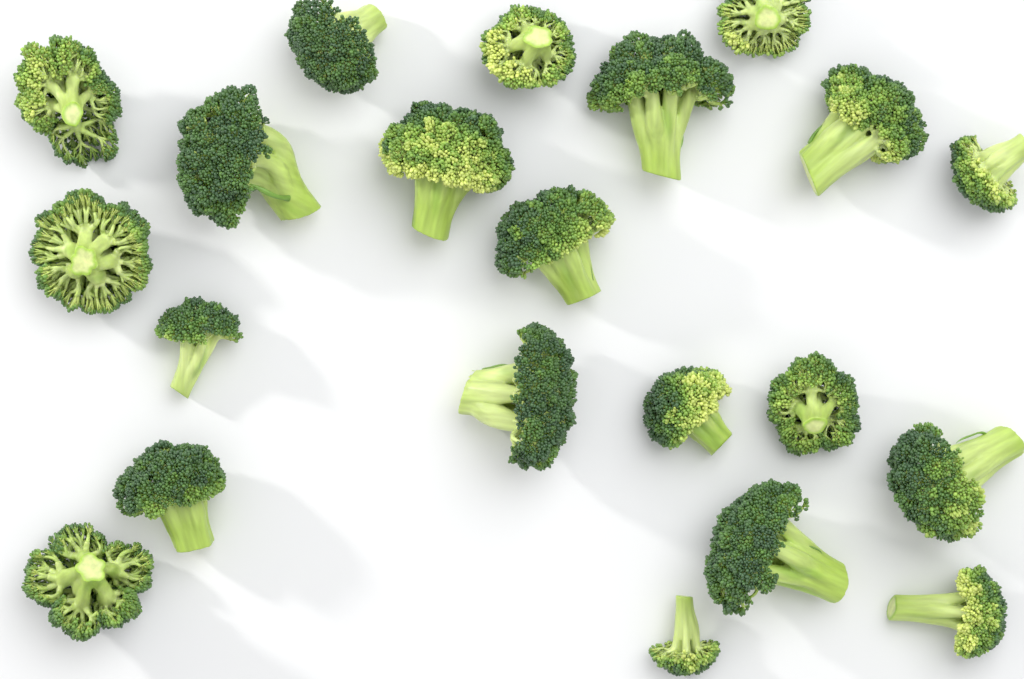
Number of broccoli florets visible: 21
